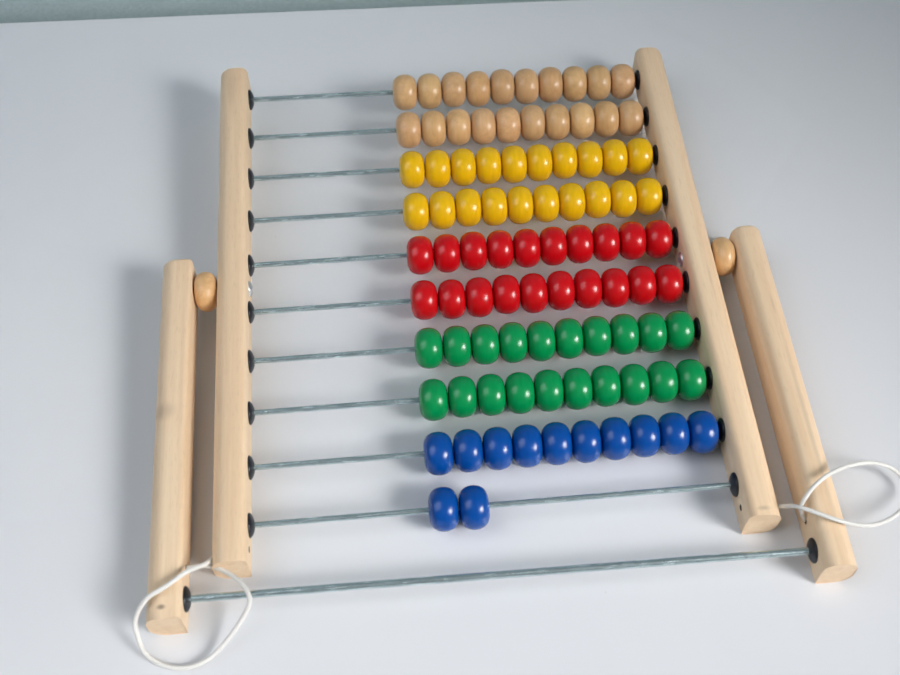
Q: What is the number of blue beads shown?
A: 12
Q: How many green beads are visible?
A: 20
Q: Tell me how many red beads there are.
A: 20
